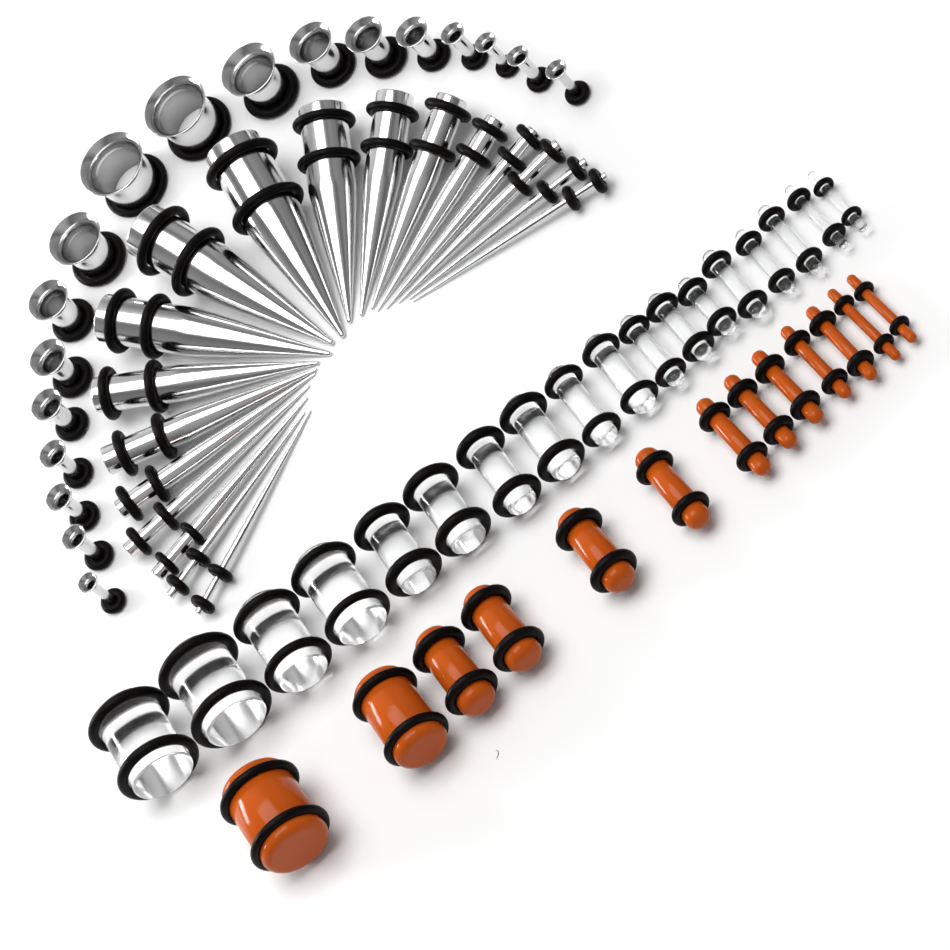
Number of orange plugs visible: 13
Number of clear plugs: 18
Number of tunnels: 18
